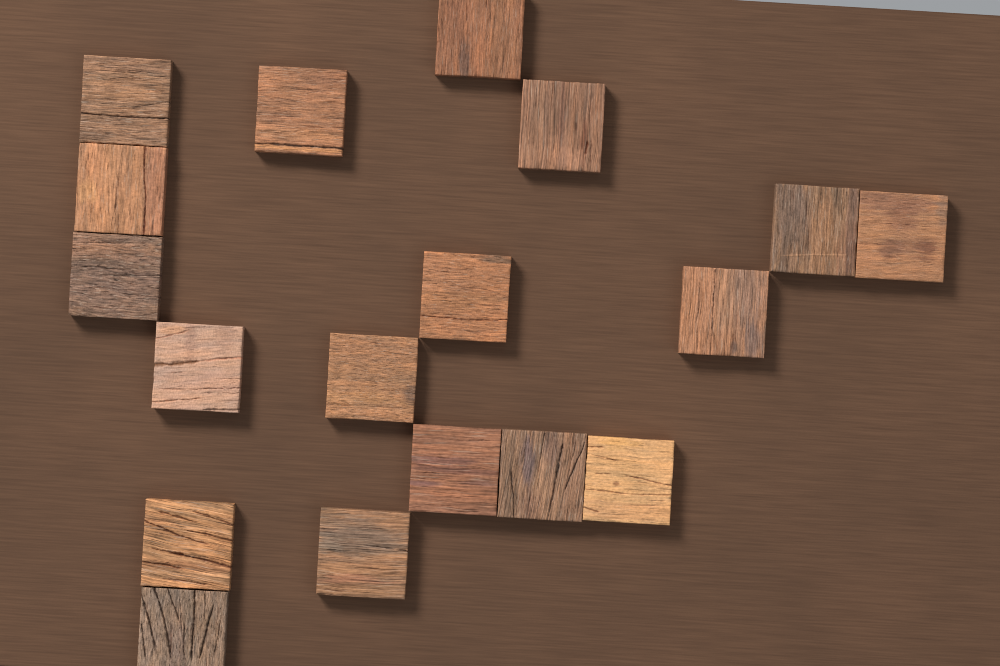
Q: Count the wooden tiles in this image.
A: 18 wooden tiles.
